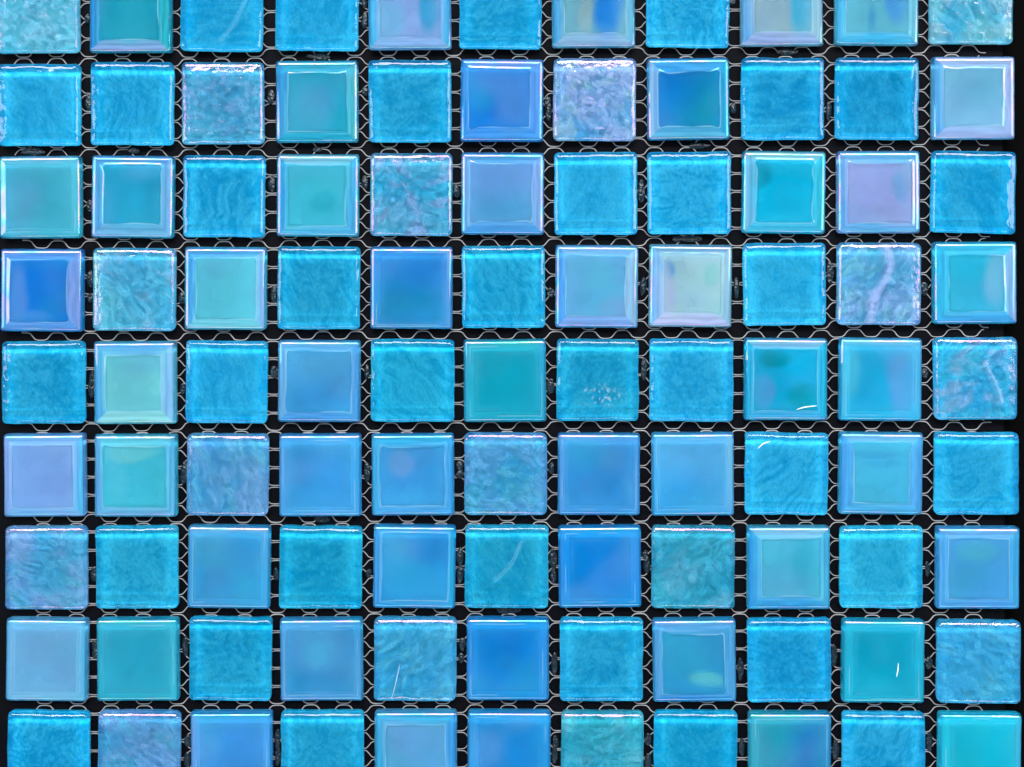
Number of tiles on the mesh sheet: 99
